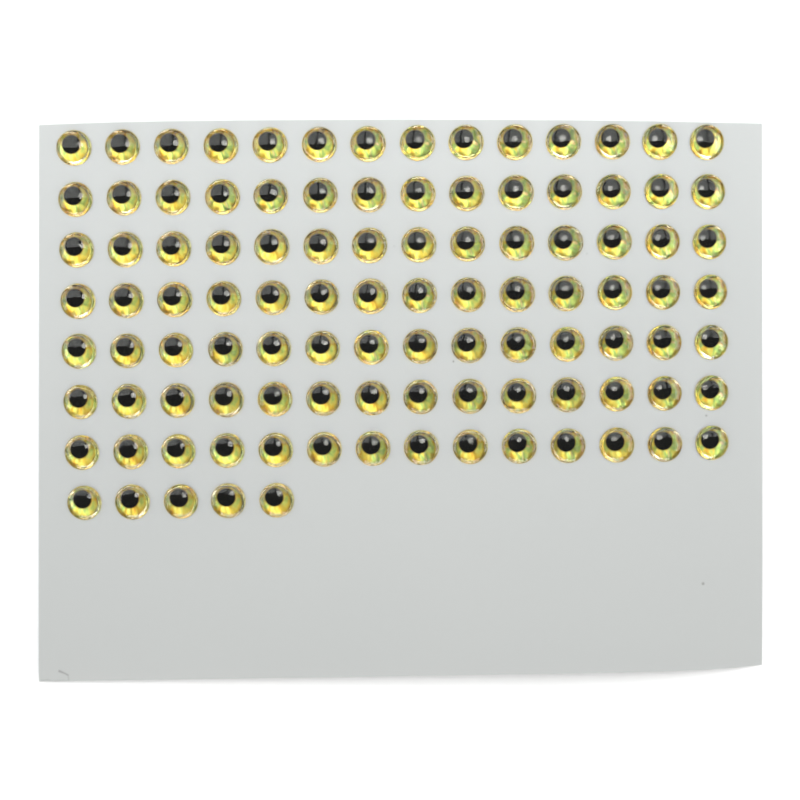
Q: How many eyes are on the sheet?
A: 103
